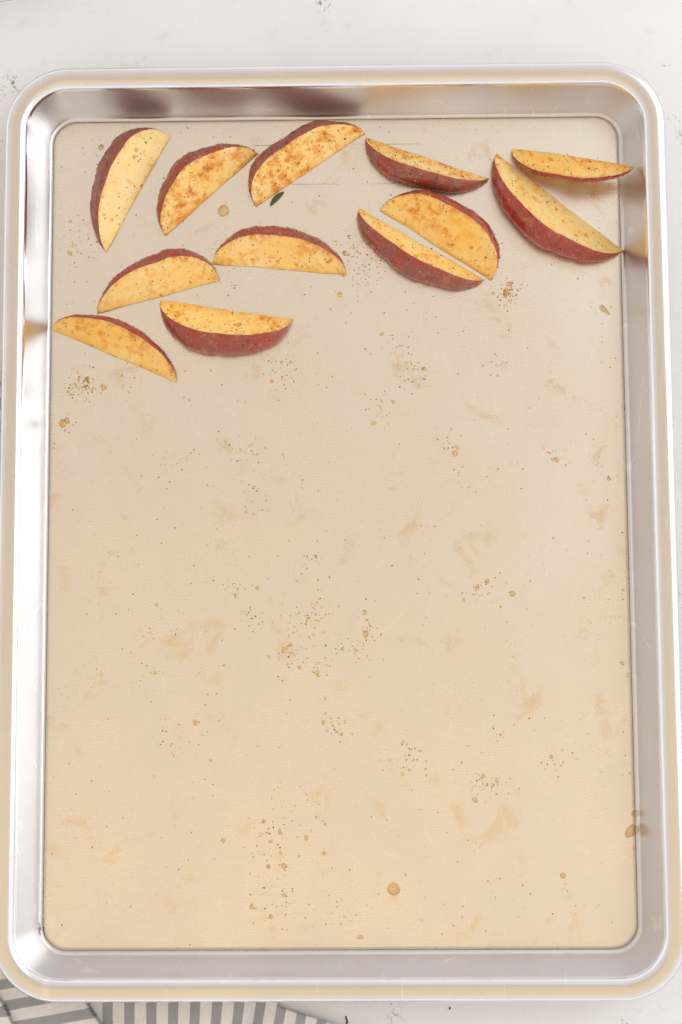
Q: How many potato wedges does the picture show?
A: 12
